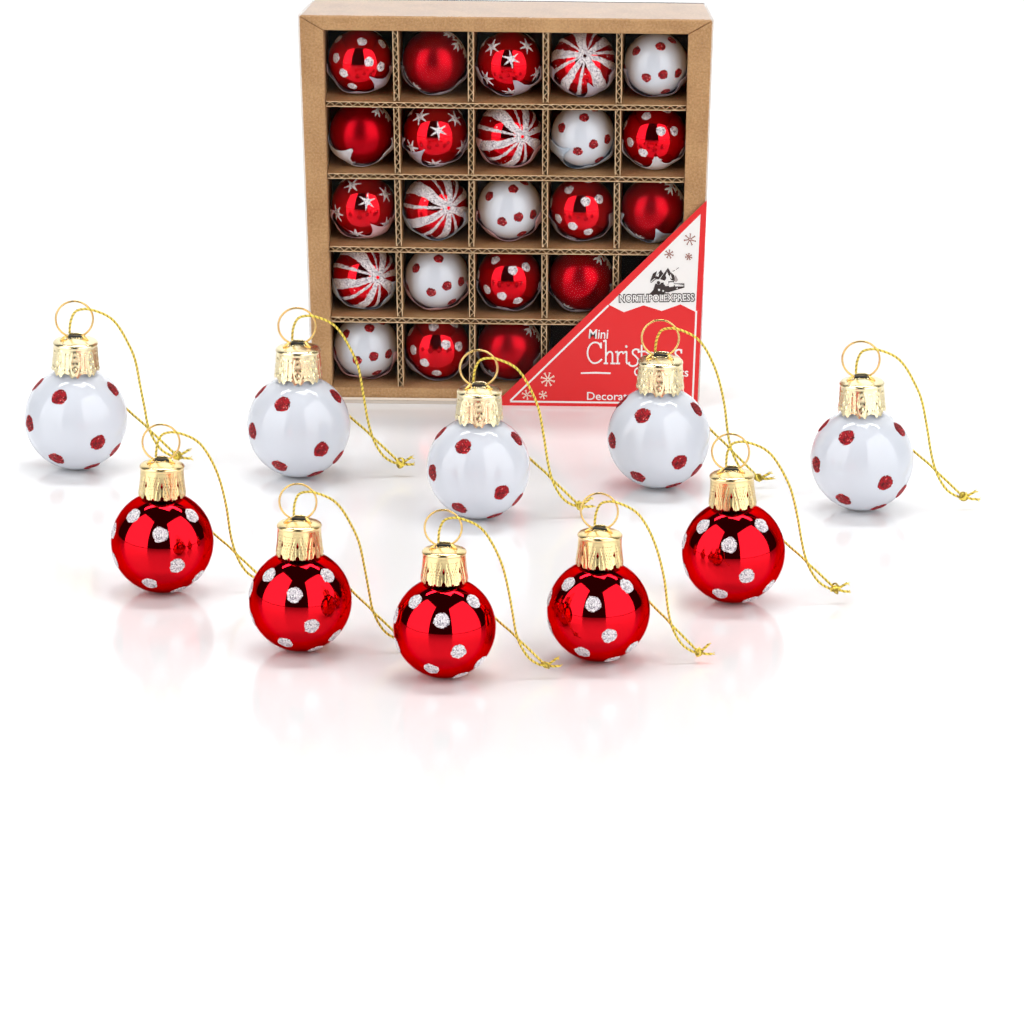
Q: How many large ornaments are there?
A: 10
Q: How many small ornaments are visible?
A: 22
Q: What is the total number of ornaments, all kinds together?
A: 32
